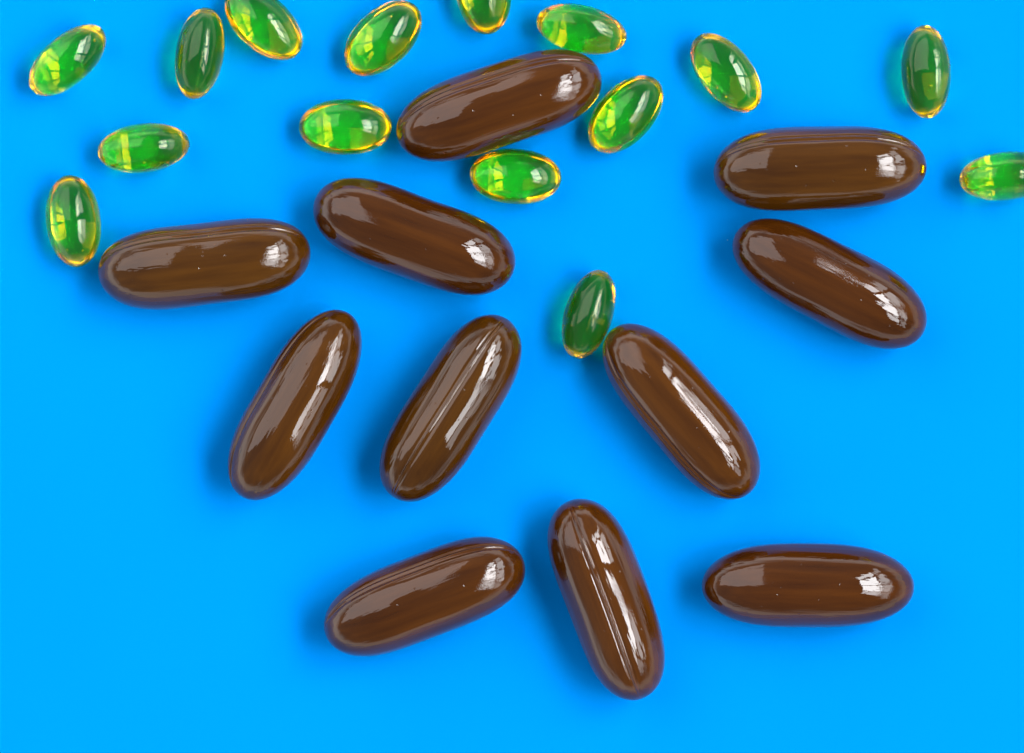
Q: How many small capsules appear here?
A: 15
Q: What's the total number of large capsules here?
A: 11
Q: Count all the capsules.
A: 26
